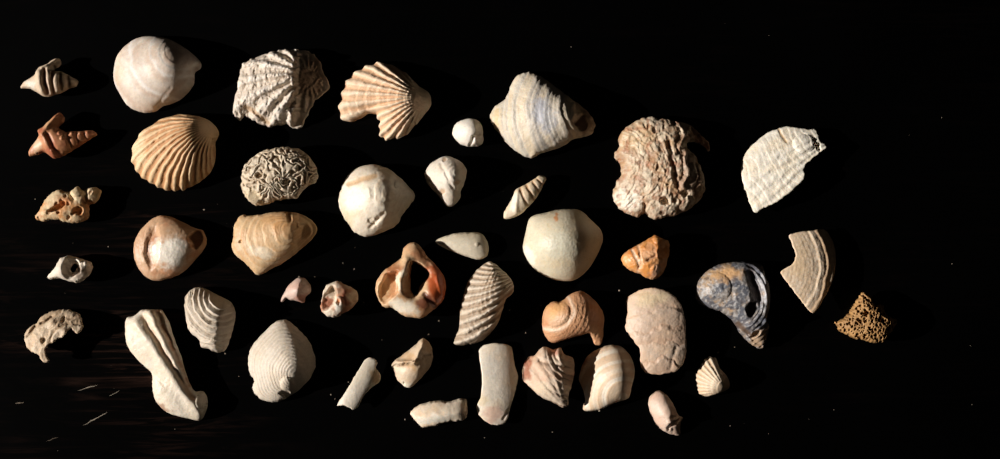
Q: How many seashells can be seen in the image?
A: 41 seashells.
